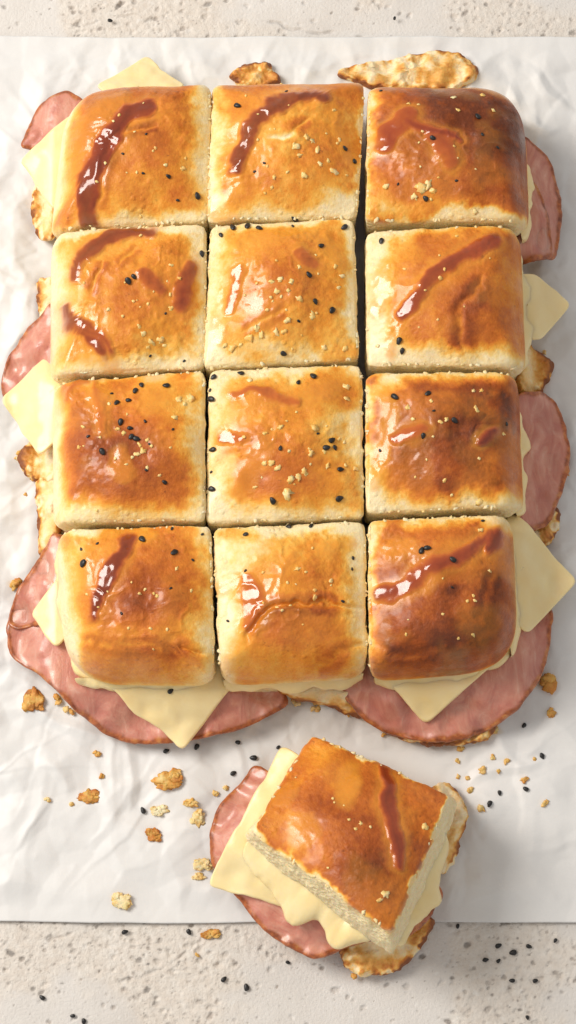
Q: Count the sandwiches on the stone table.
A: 13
